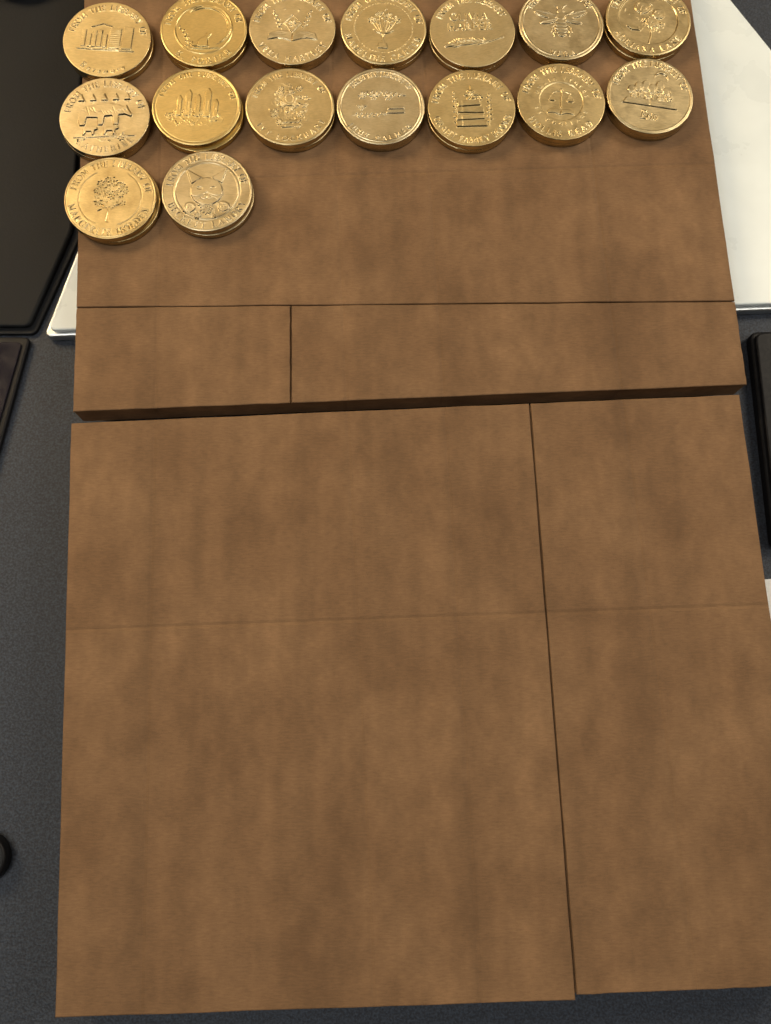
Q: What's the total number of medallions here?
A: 16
